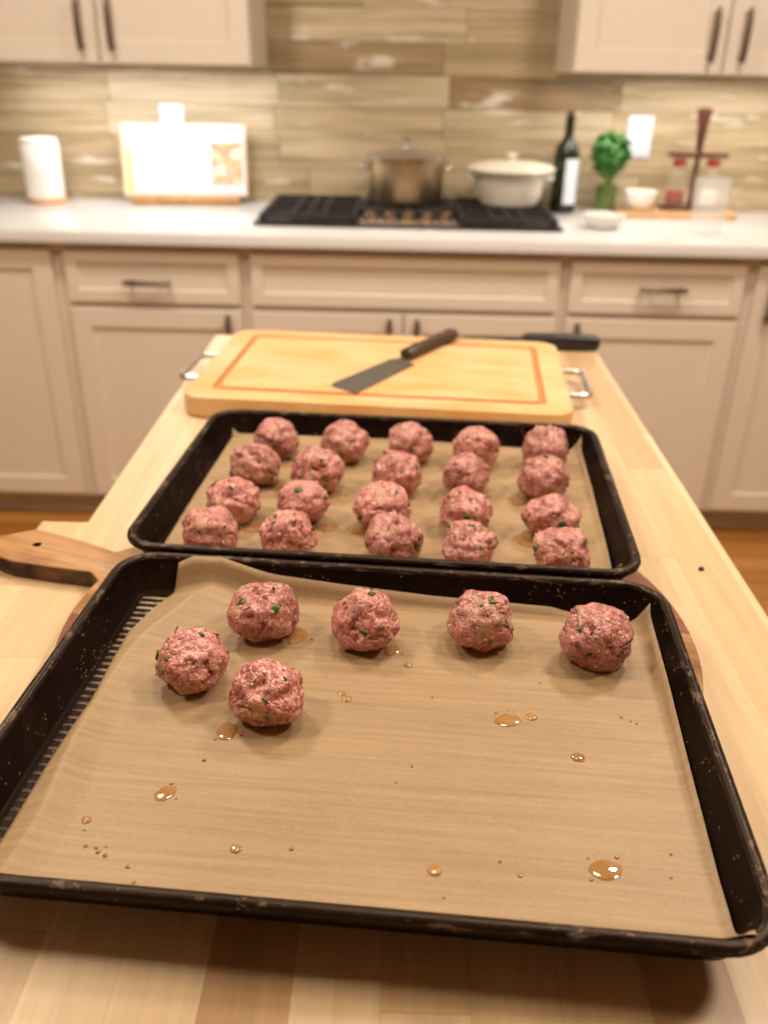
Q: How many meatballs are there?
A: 26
